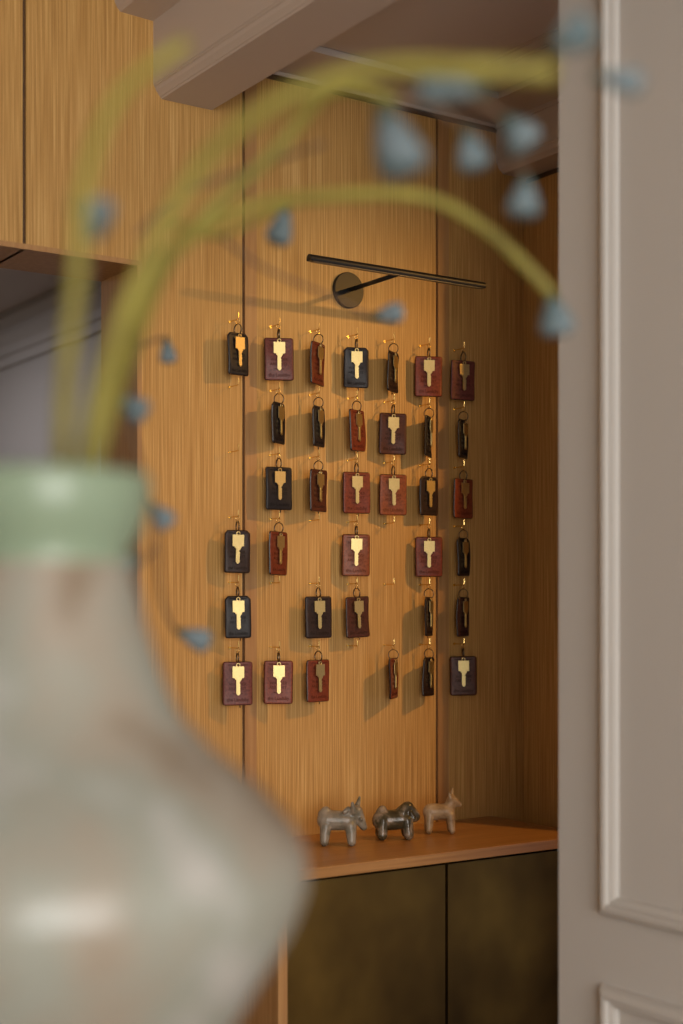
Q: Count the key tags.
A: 35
